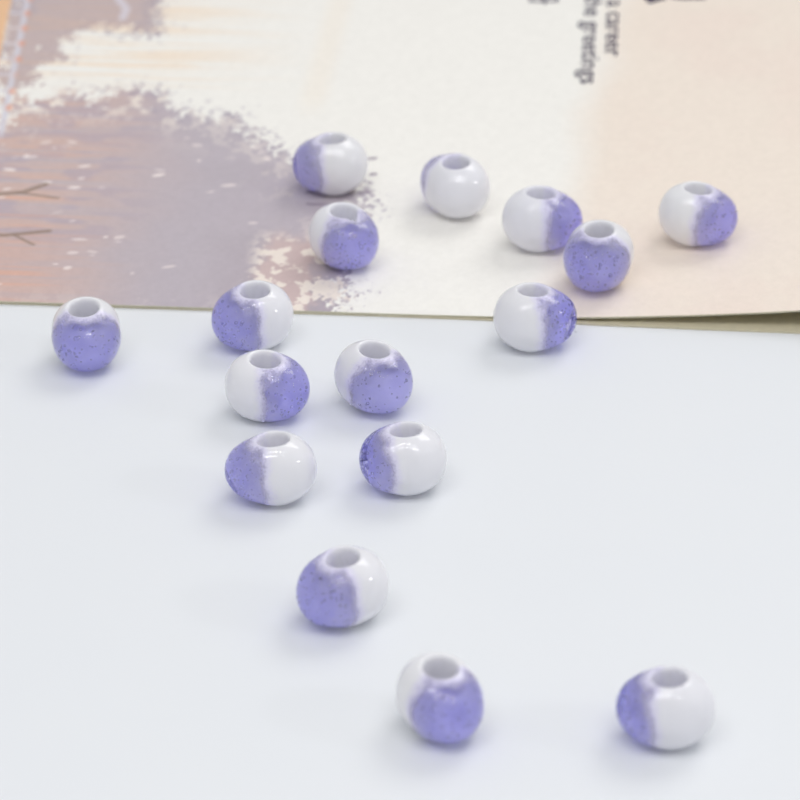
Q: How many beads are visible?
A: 16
